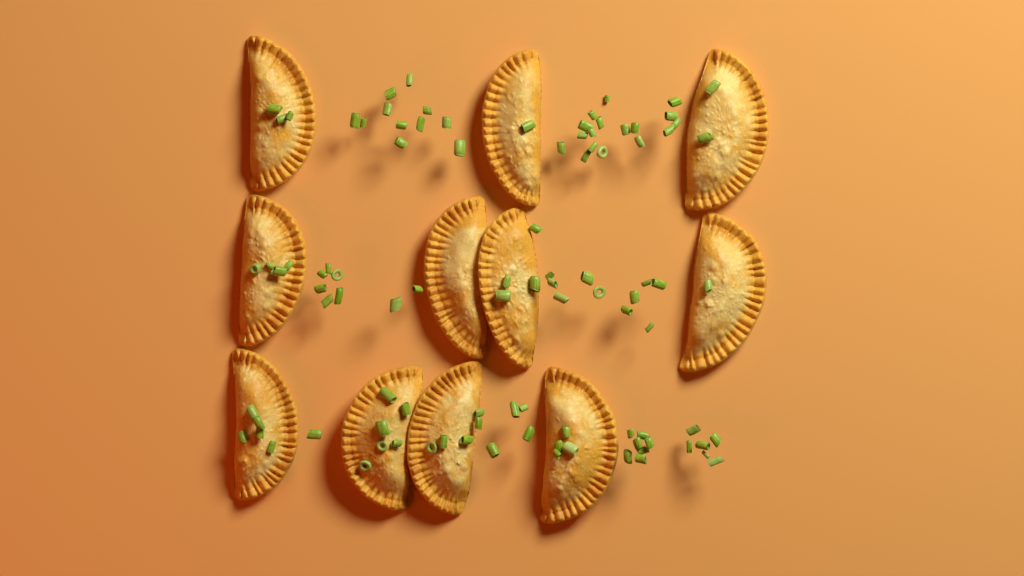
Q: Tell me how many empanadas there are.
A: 11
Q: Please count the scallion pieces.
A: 99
